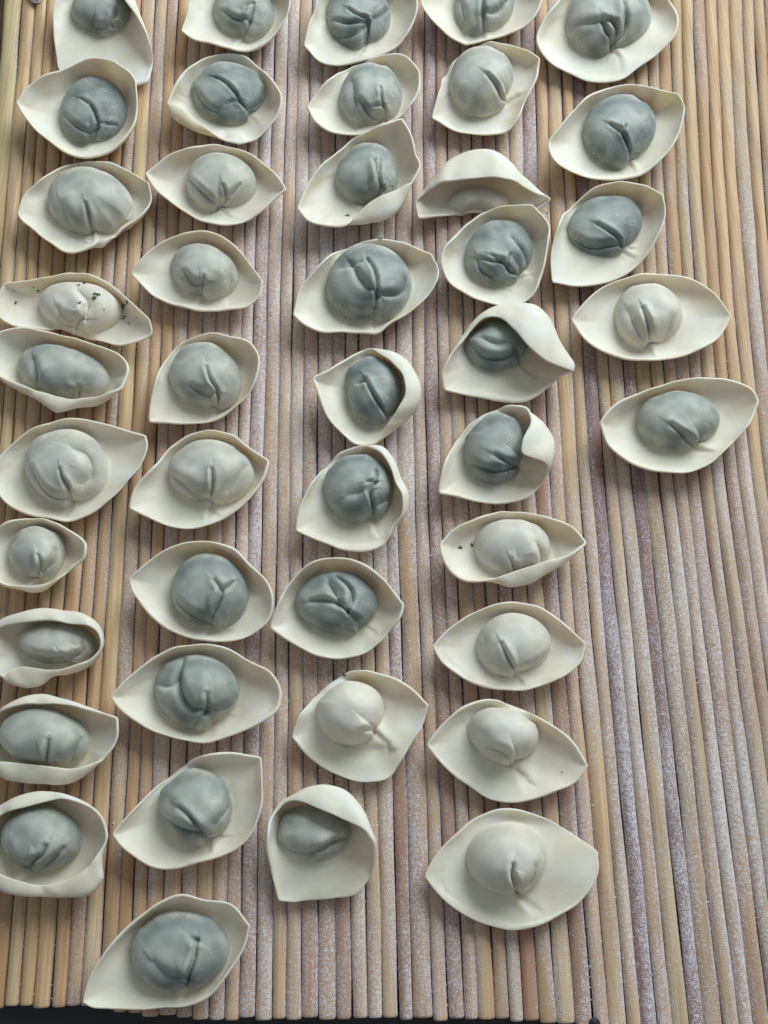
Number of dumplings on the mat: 44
